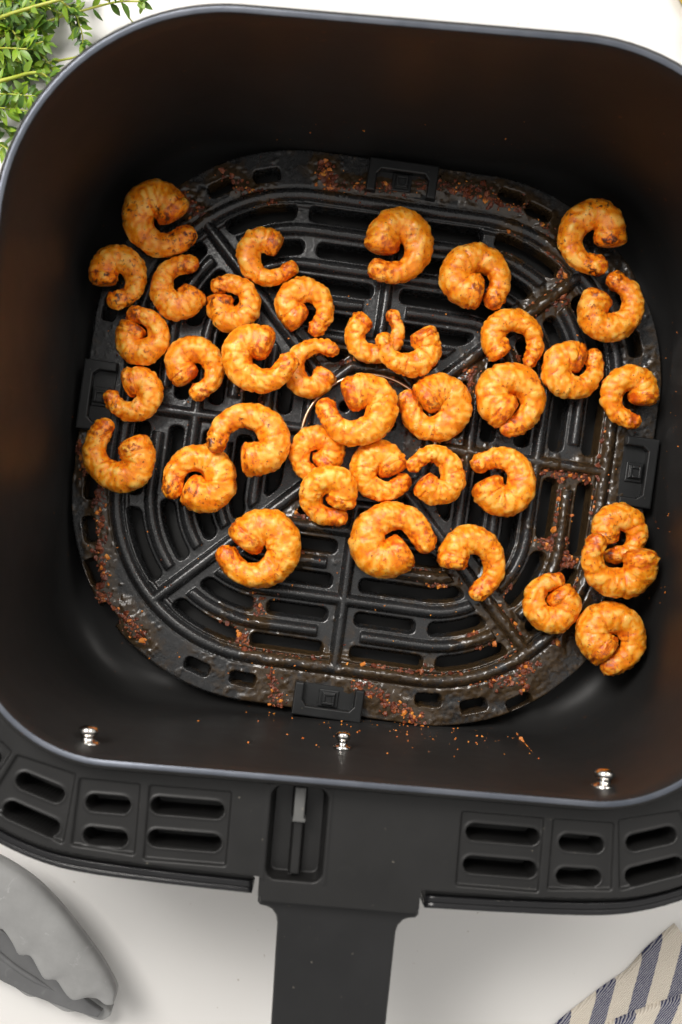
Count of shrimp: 38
